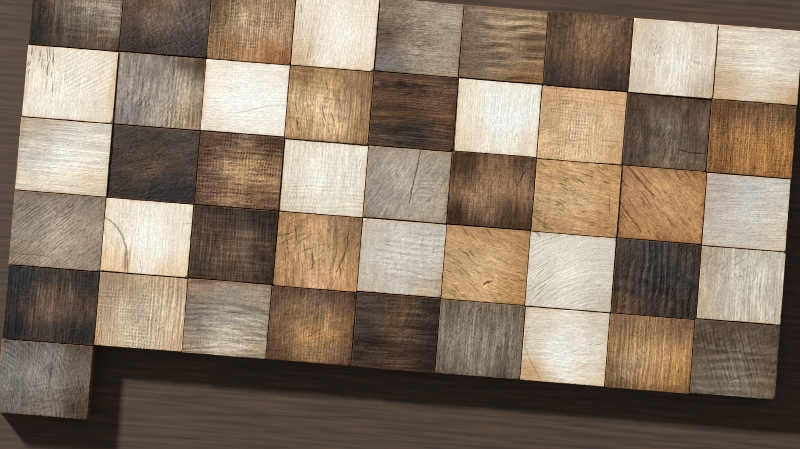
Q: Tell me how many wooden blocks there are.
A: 46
